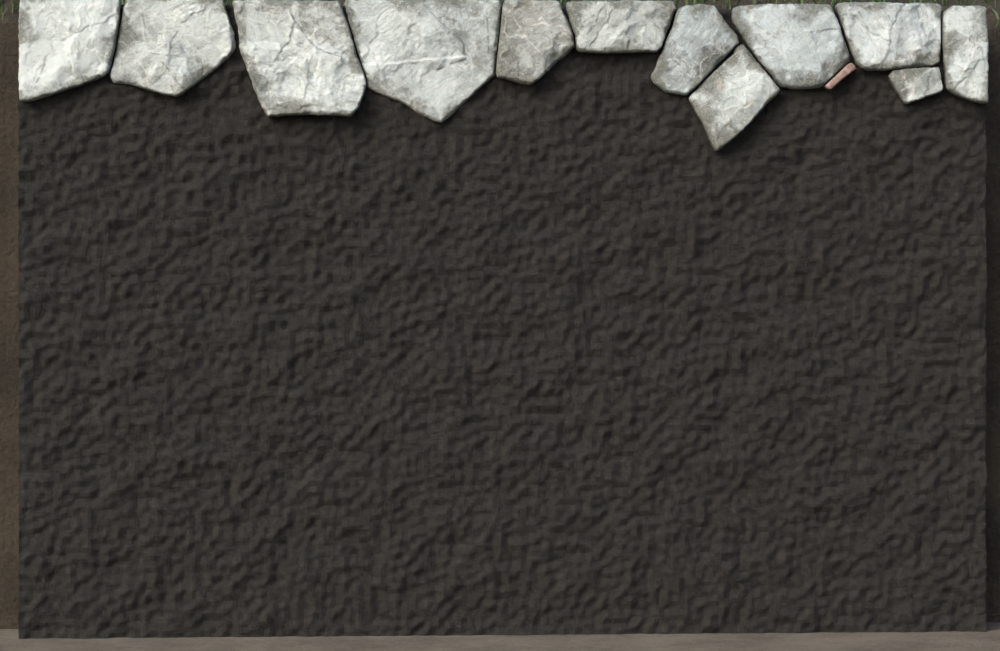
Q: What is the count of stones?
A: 13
